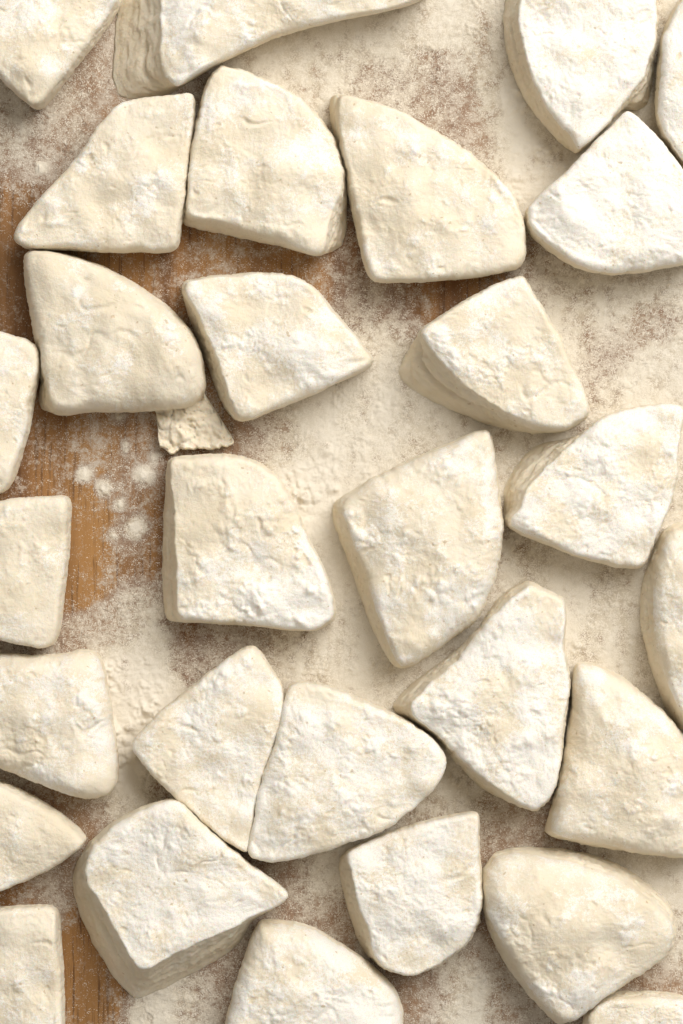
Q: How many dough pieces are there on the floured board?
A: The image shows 29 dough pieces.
